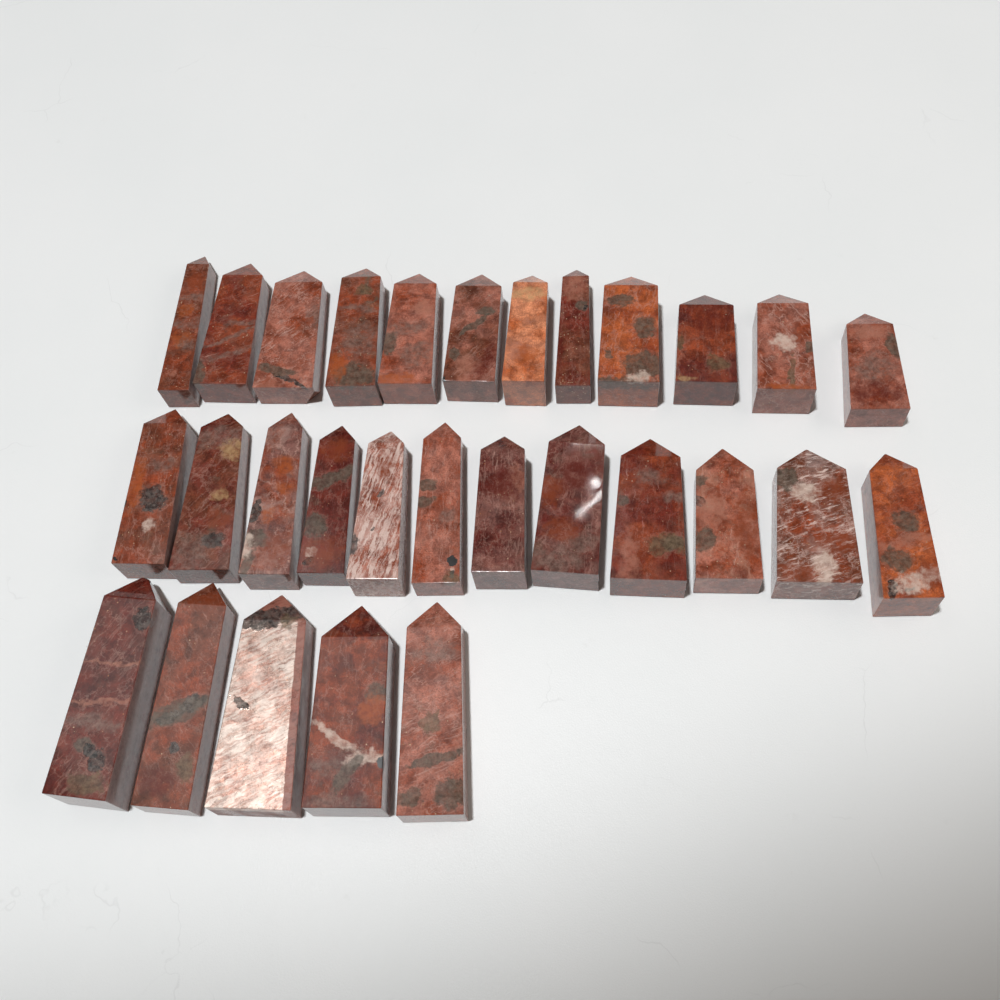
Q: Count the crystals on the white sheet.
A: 29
